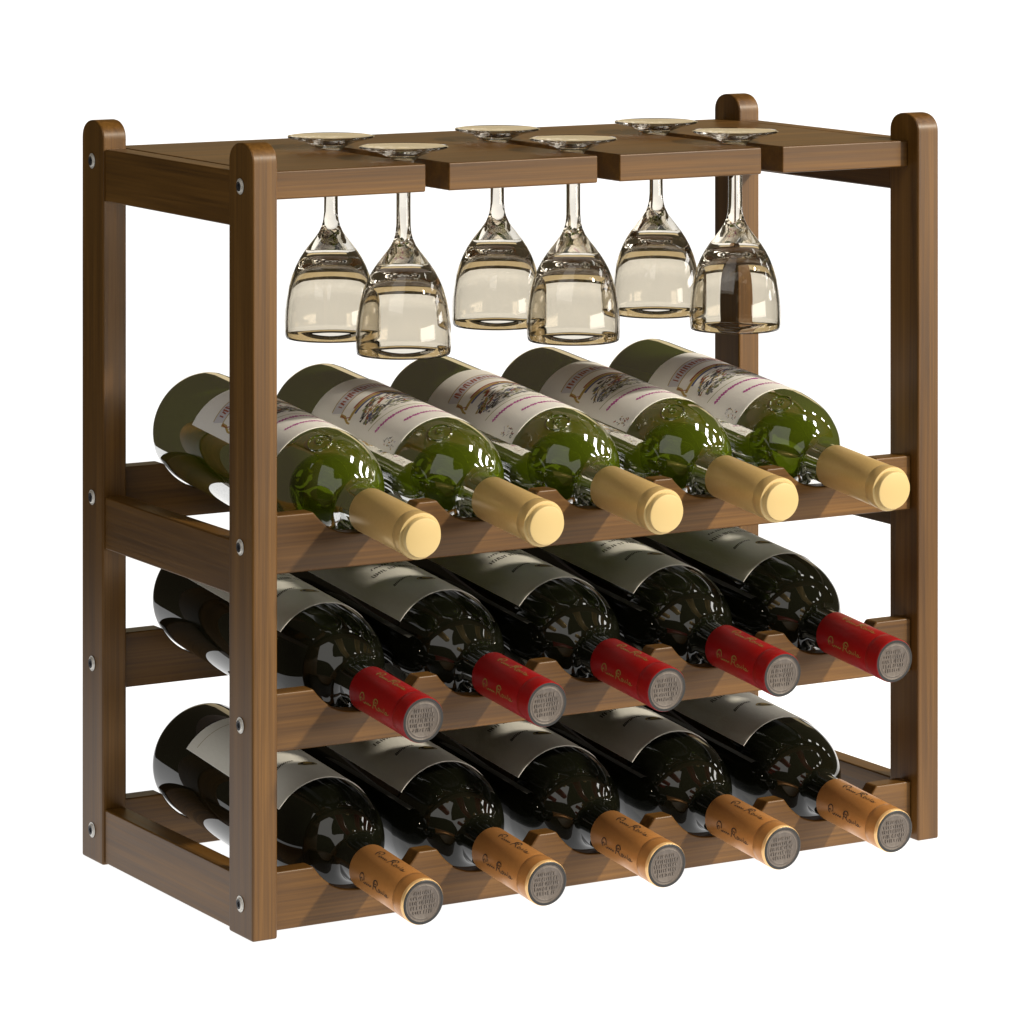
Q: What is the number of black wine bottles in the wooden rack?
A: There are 10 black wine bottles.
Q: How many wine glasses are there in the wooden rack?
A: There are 6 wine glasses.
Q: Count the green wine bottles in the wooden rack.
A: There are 5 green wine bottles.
